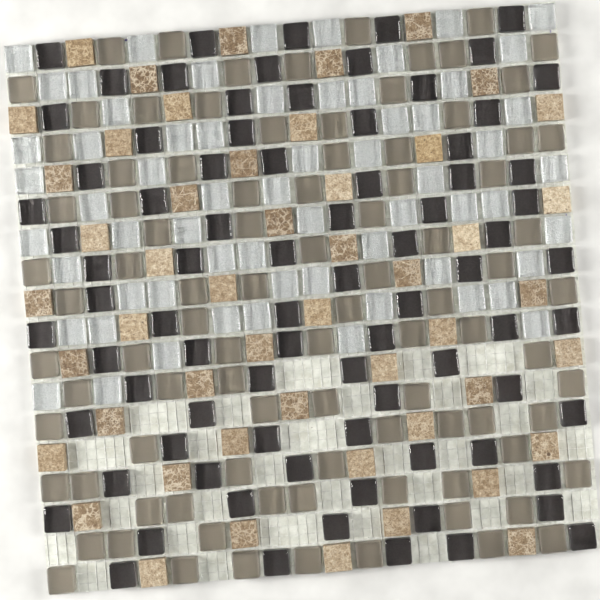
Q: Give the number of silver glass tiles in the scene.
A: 63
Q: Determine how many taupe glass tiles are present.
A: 92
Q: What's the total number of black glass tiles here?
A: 82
